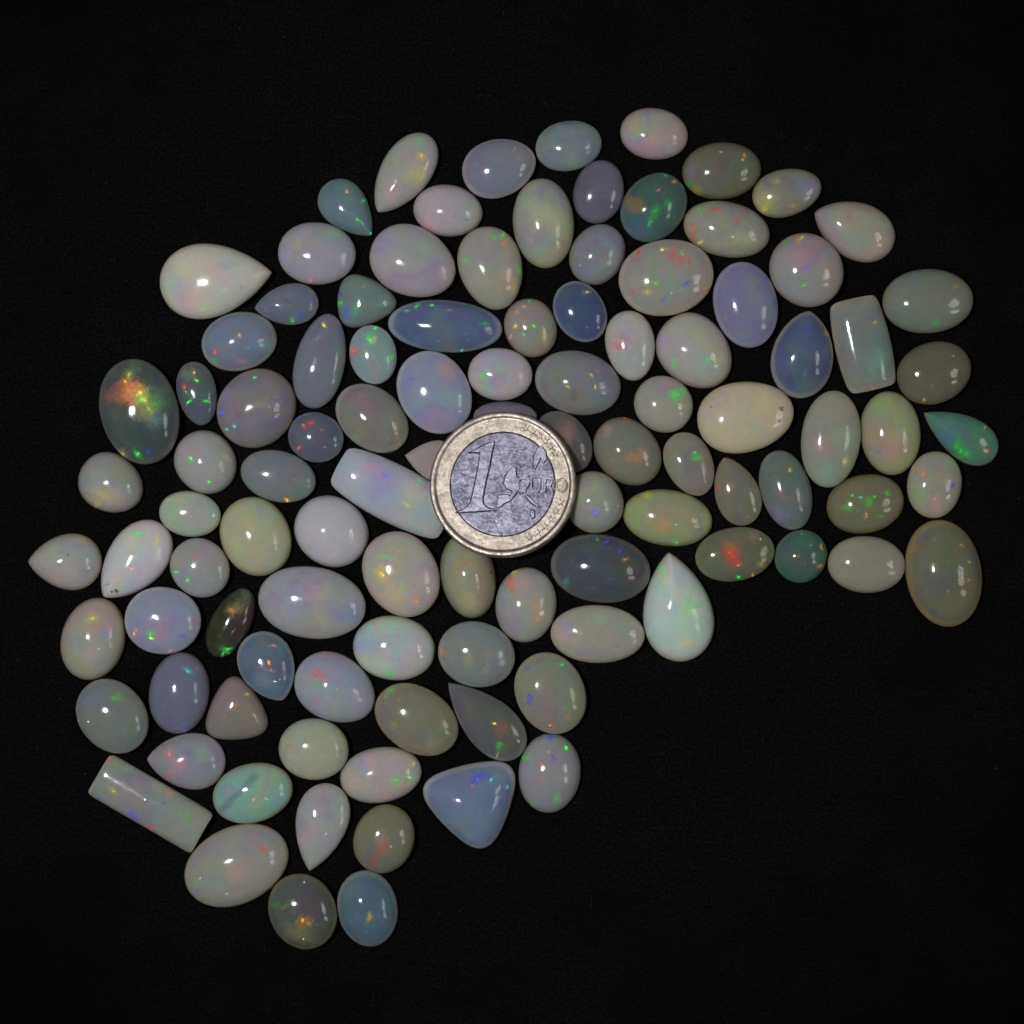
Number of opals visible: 105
